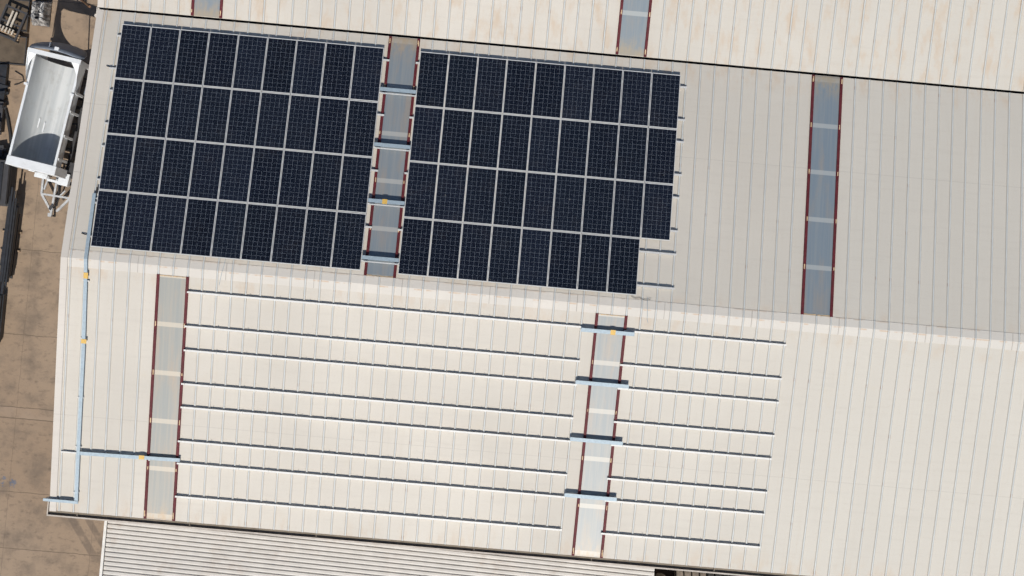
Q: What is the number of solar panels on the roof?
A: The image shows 71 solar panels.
